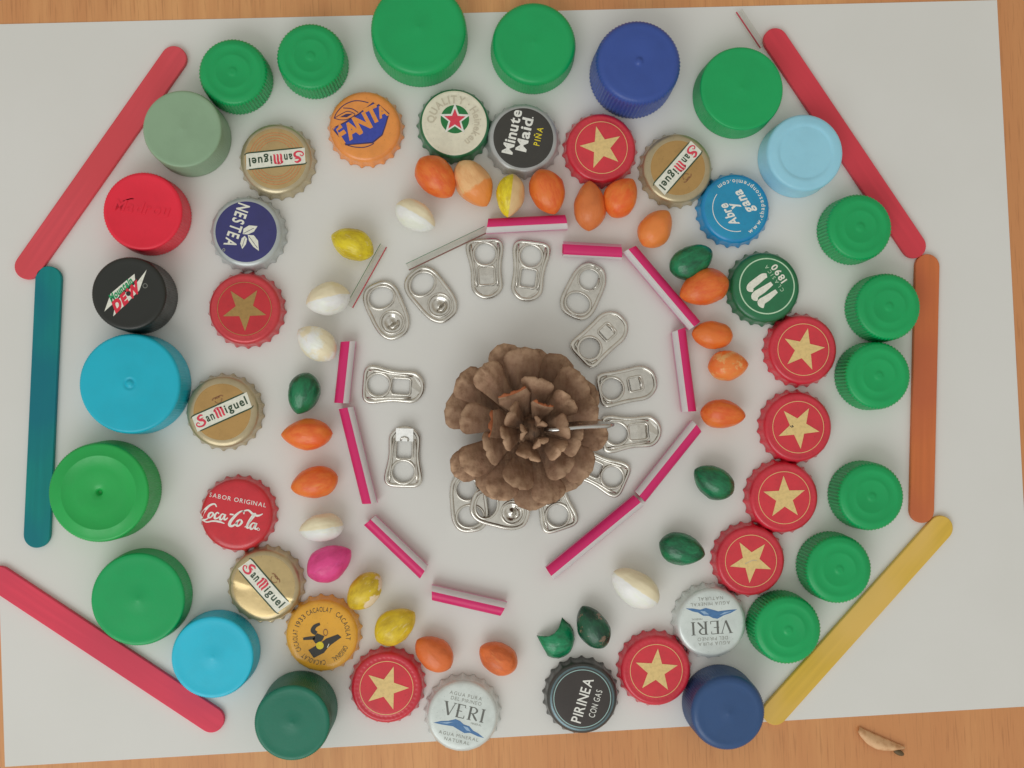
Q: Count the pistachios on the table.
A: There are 30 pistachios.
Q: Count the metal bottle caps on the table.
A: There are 23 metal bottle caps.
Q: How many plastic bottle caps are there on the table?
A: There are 22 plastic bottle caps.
